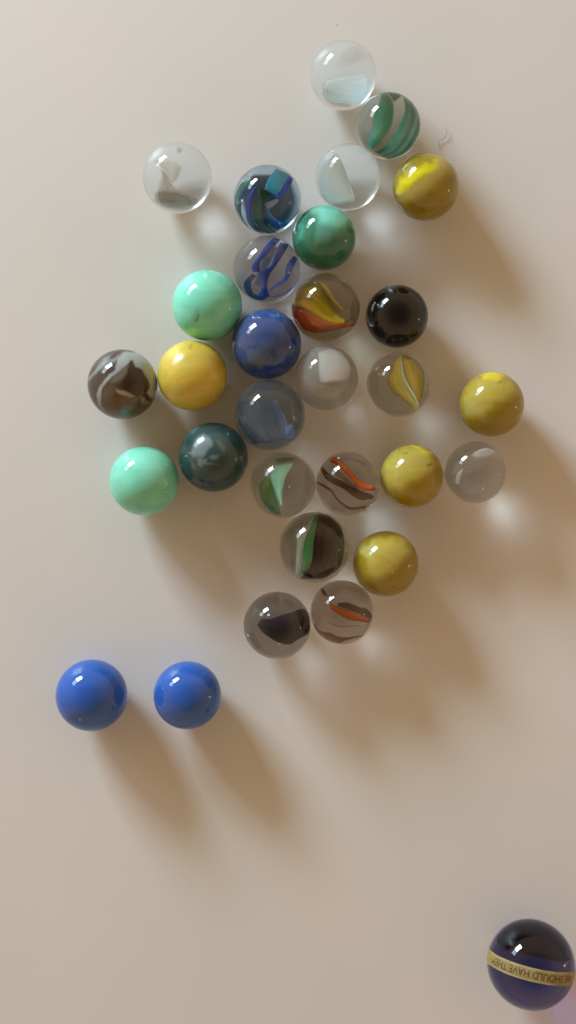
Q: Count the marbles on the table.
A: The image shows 31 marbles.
